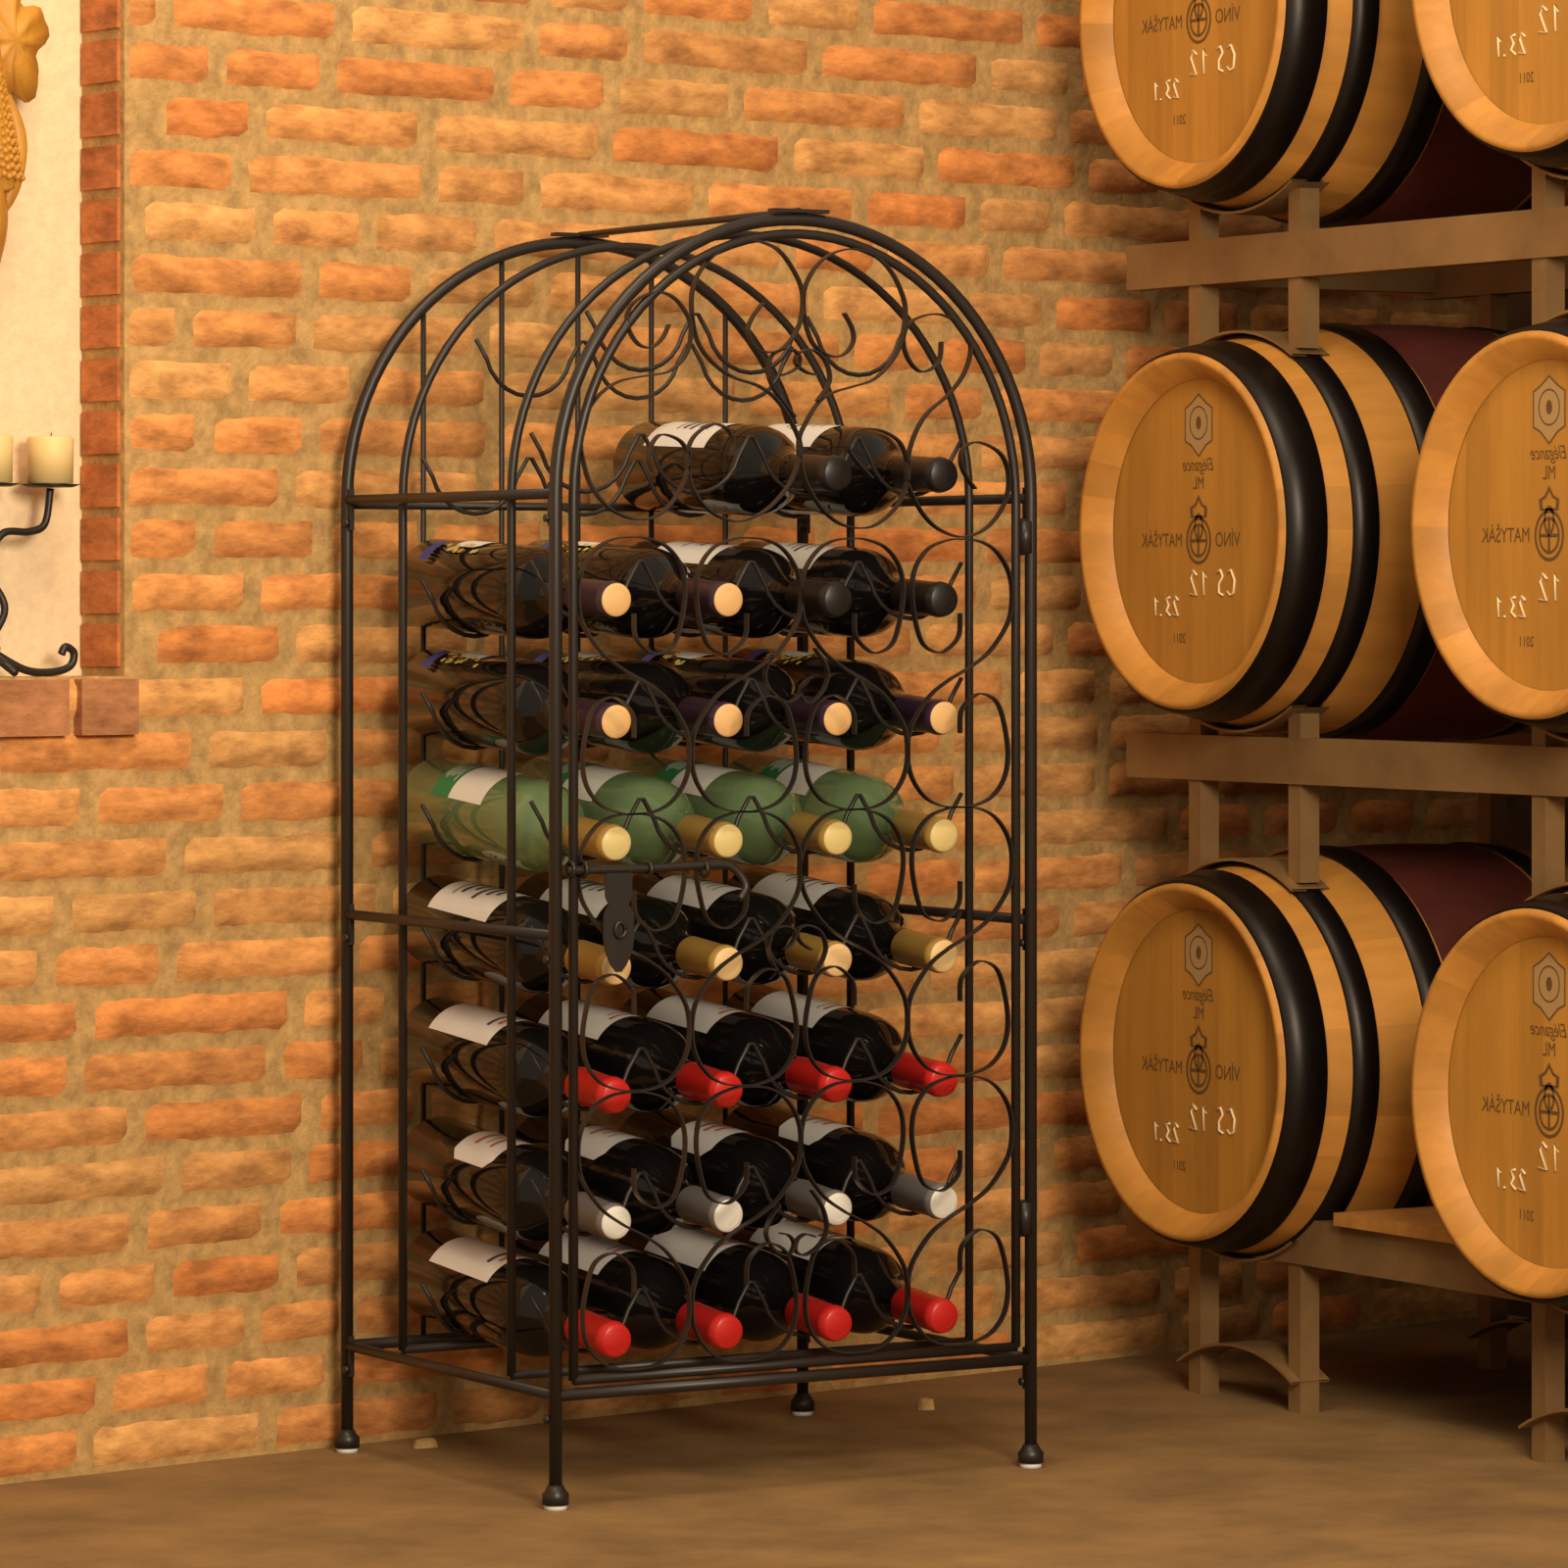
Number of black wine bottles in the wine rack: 26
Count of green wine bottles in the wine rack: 4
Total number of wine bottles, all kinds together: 30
